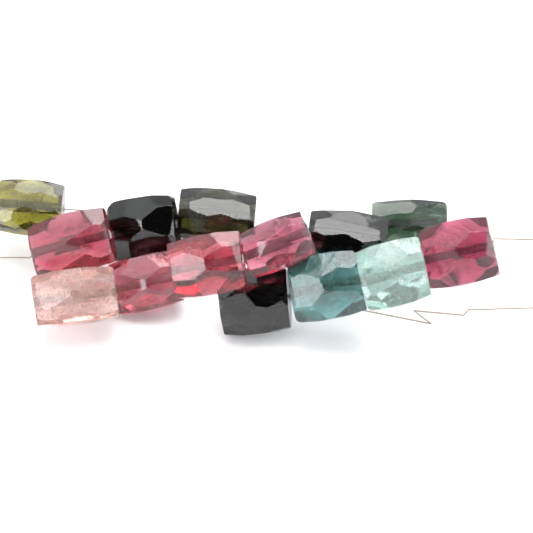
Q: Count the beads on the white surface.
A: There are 14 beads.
